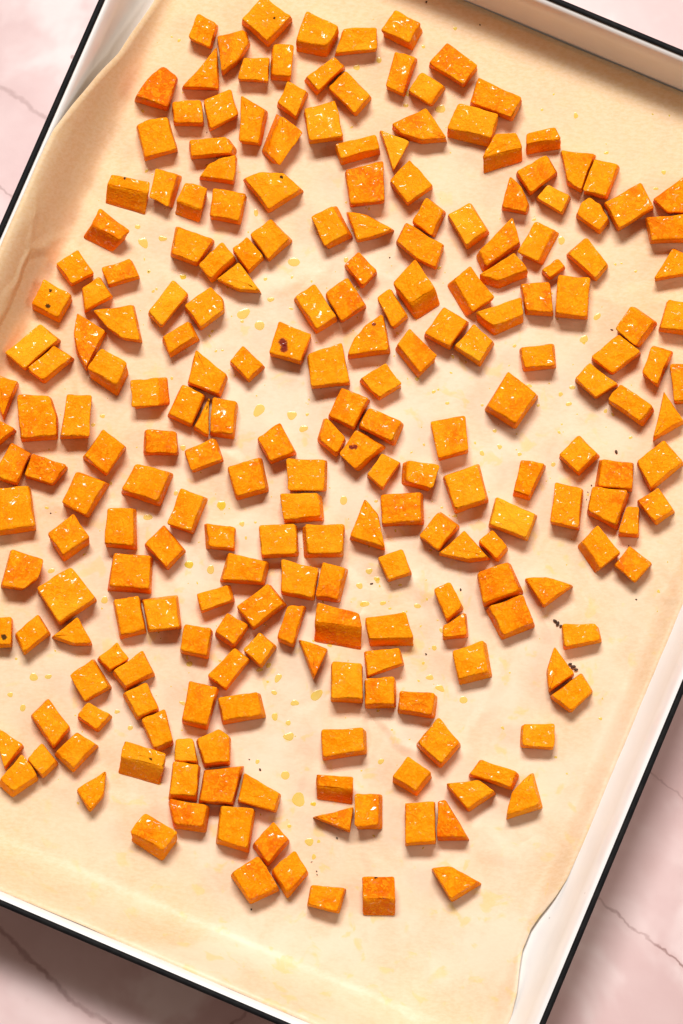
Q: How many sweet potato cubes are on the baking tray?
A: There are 200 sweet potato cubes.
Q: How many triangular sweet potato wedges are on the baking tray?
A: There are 31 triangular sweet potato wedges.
